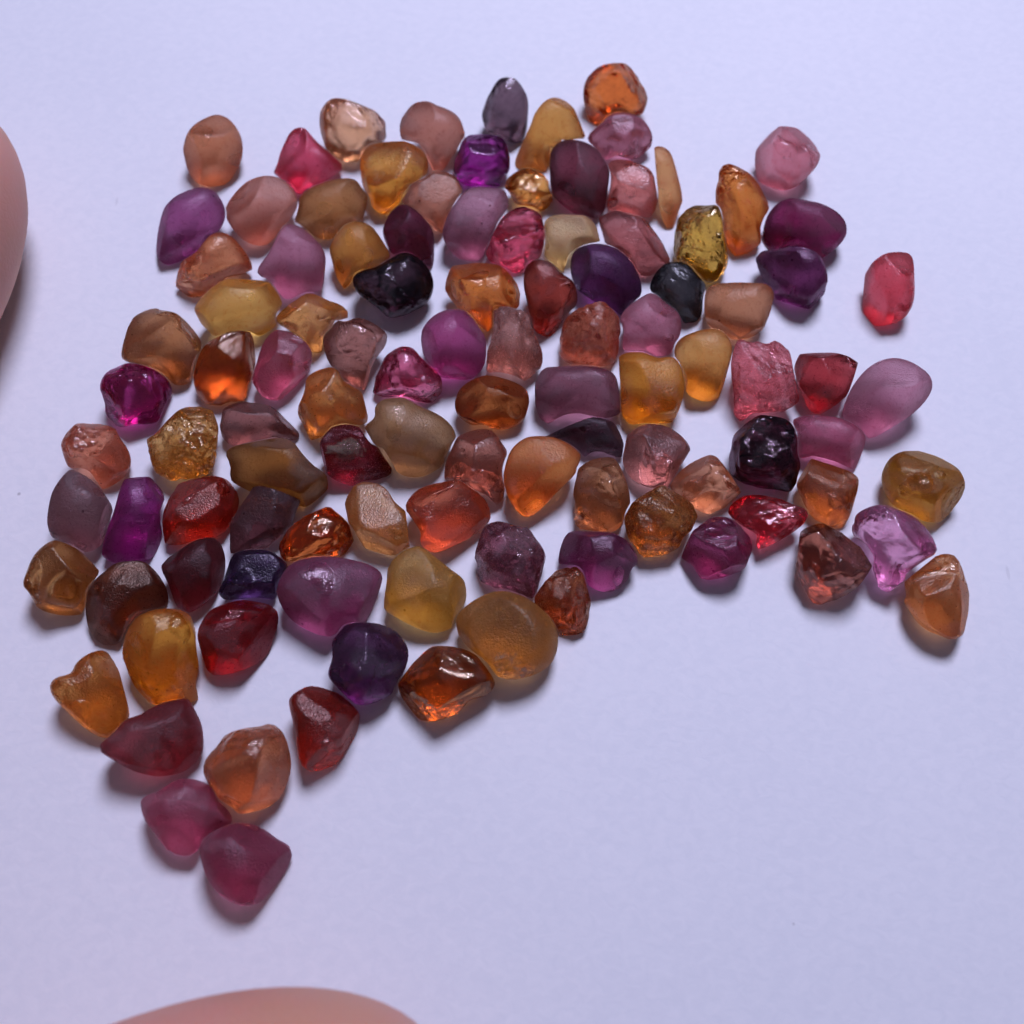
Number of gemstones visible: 107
